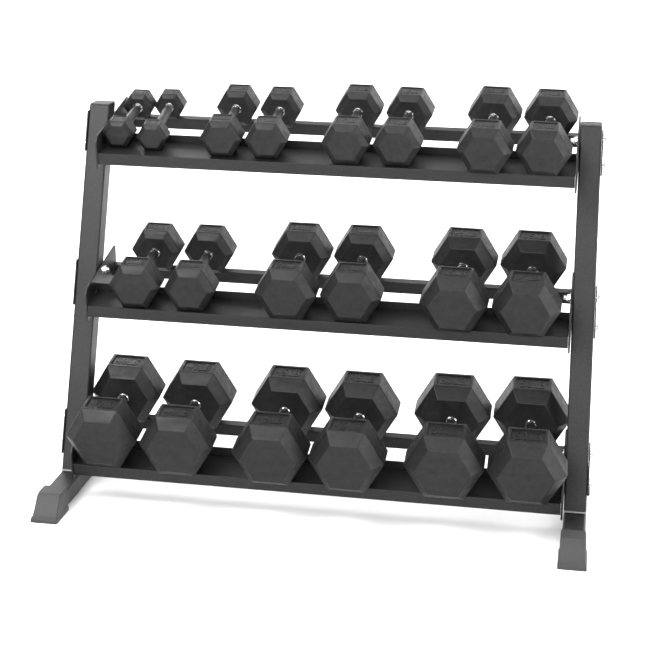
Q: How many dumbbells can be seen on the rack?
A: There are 20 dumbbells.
